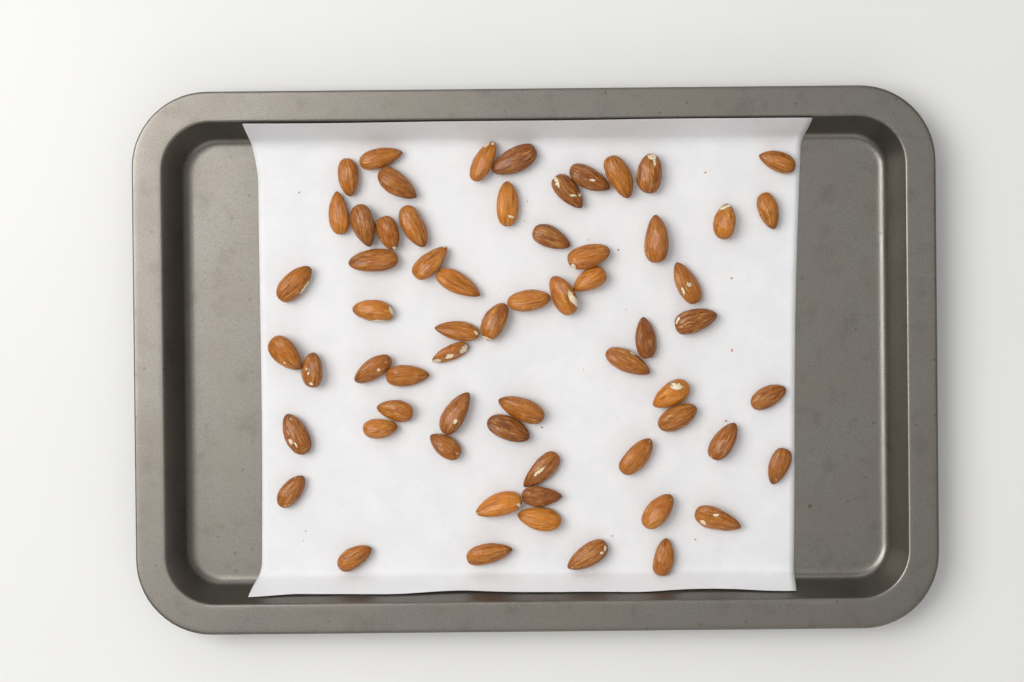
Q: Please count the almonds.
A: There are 63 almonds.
